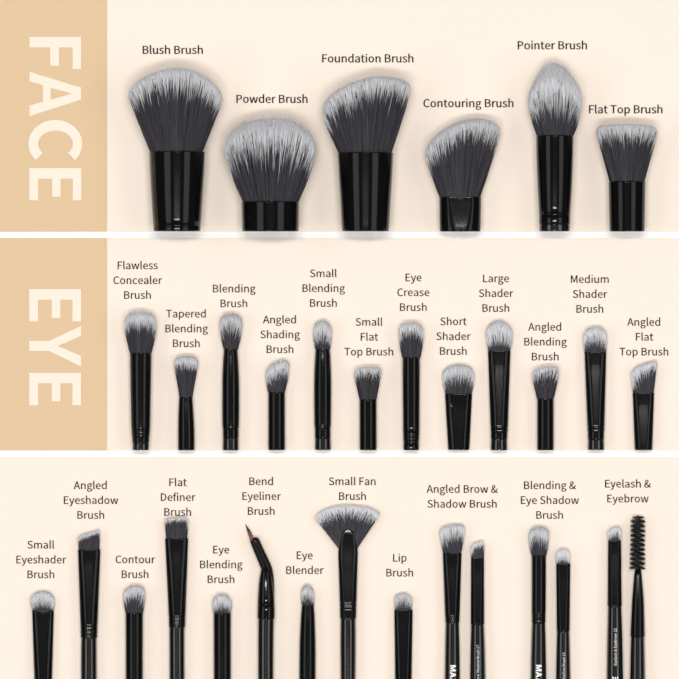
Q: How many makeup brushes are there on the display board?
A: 33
